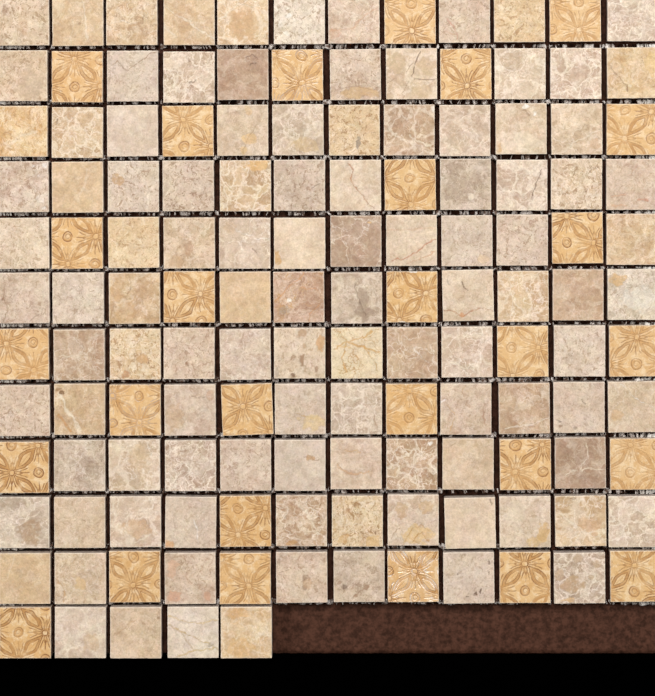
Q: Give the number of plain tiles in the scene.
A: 109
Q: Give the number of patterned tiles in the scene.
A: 28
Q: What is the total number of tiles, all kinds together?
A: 137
